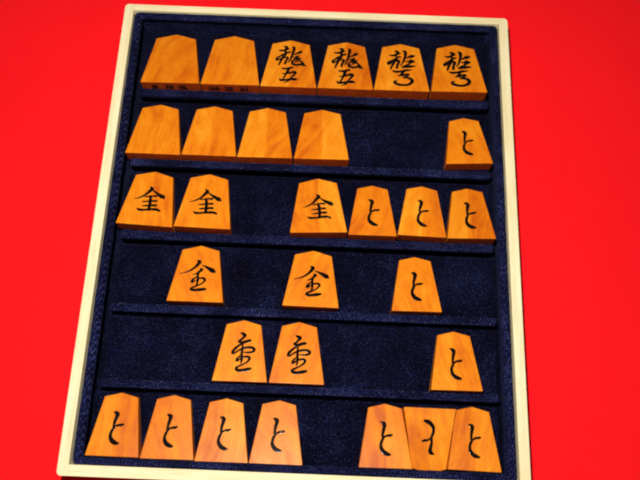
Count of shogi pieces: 30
